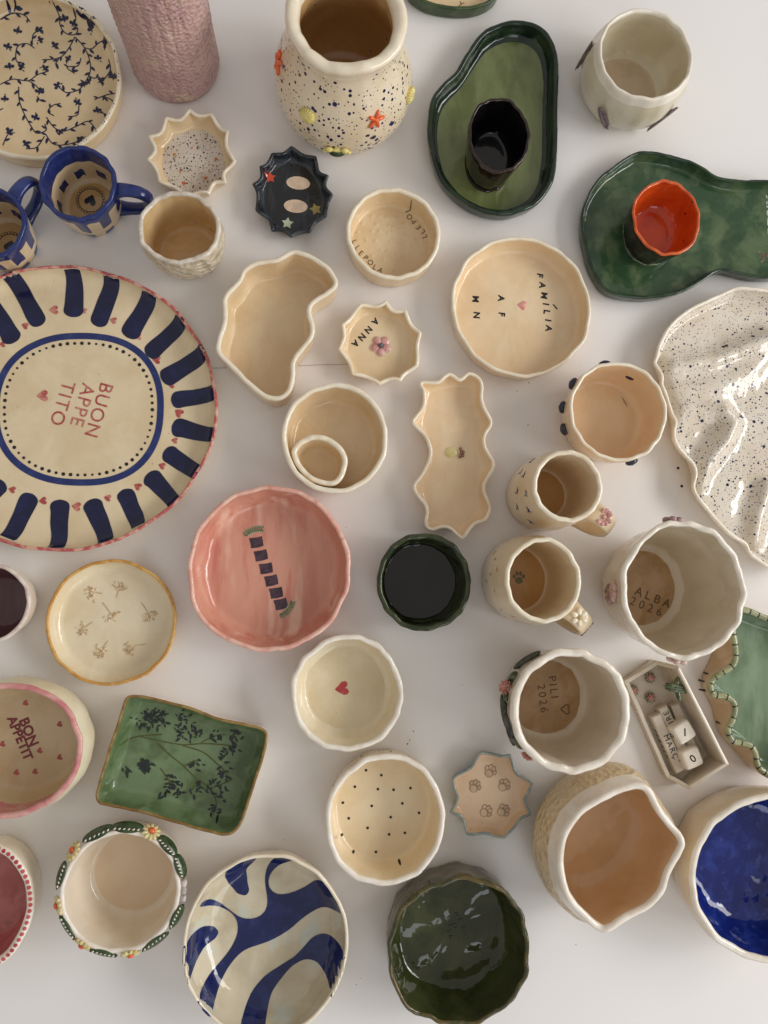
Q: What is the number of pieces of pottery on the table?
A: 42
